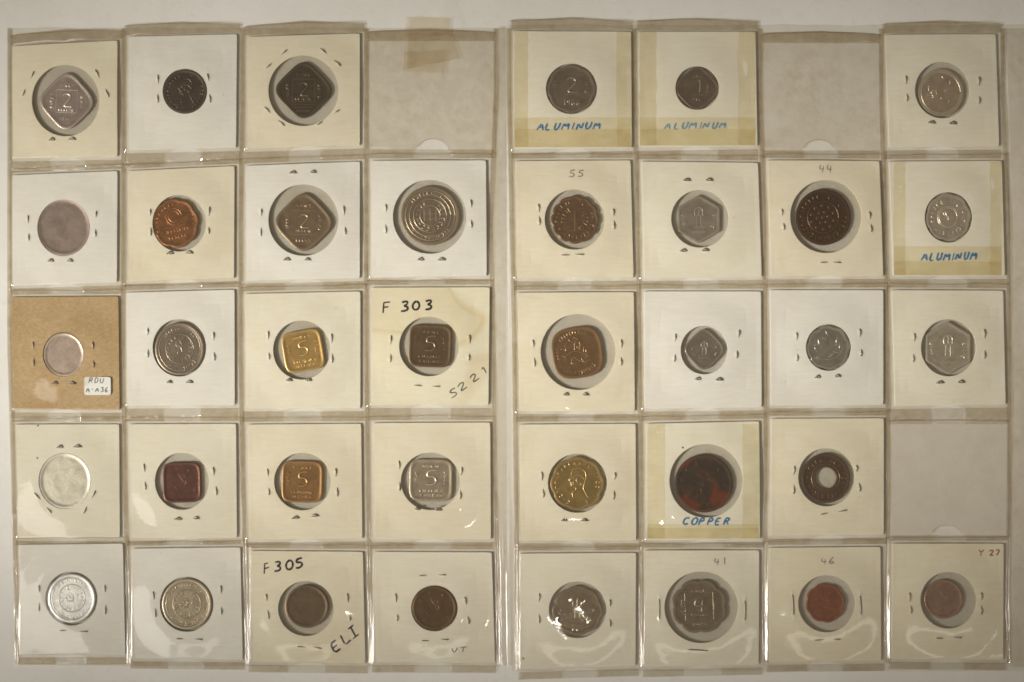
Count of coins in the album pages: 37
